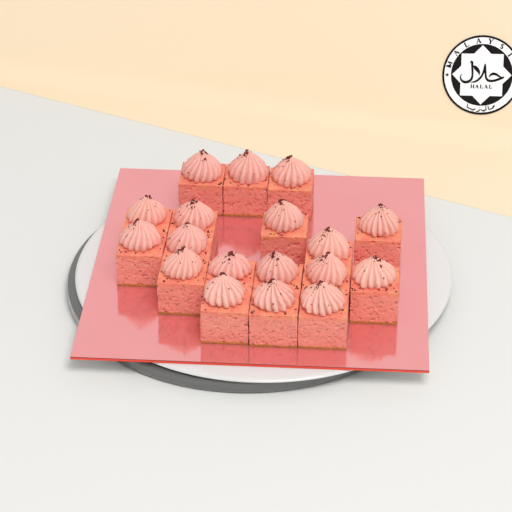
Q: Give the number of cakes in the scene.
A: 18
